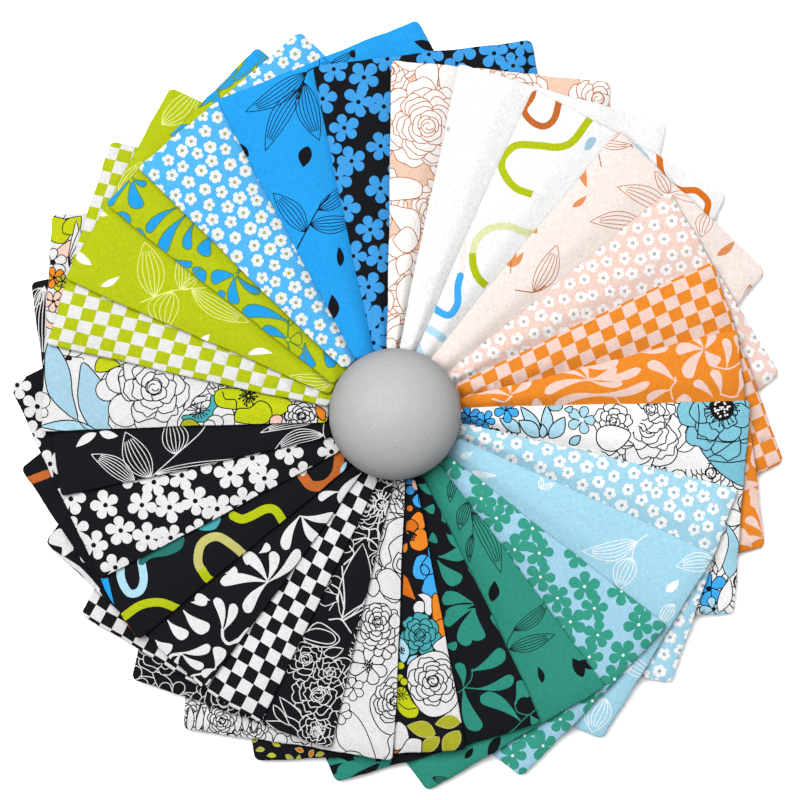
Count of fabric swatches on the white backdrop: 28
